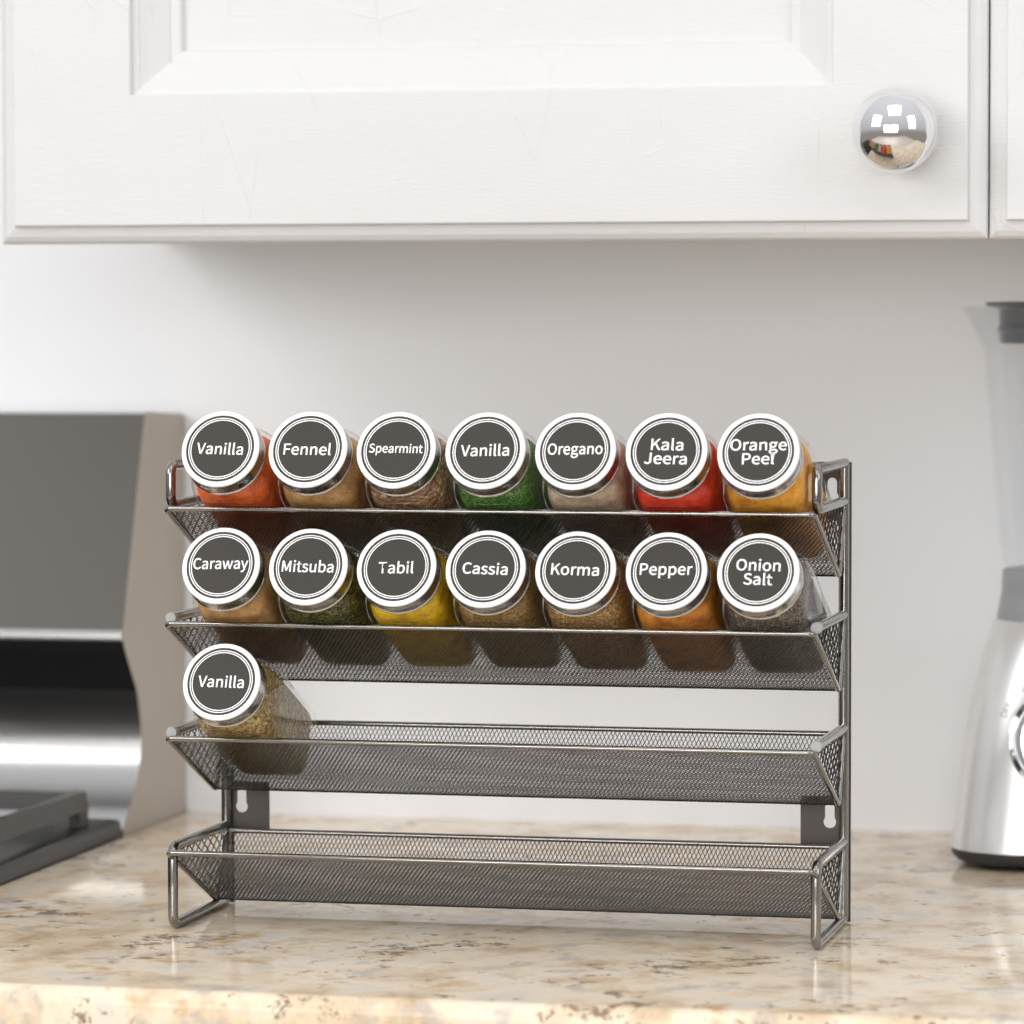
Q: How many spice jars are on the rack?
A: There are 15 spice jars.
